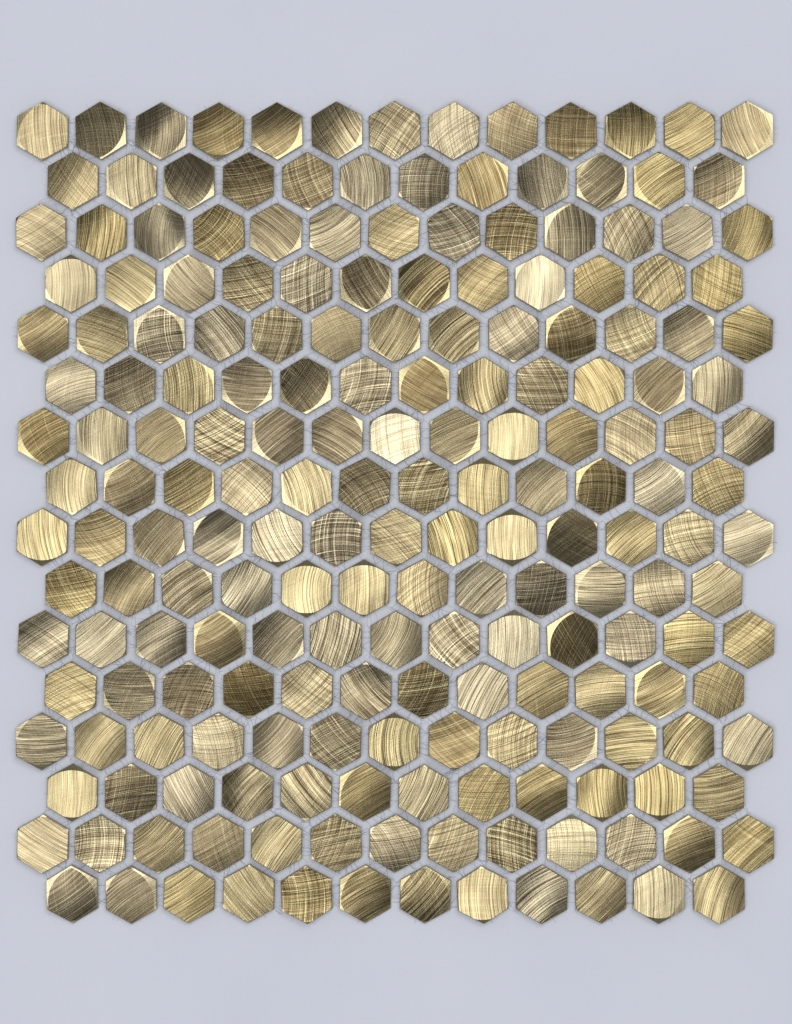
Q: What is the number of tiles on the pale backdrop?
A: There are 200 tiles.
